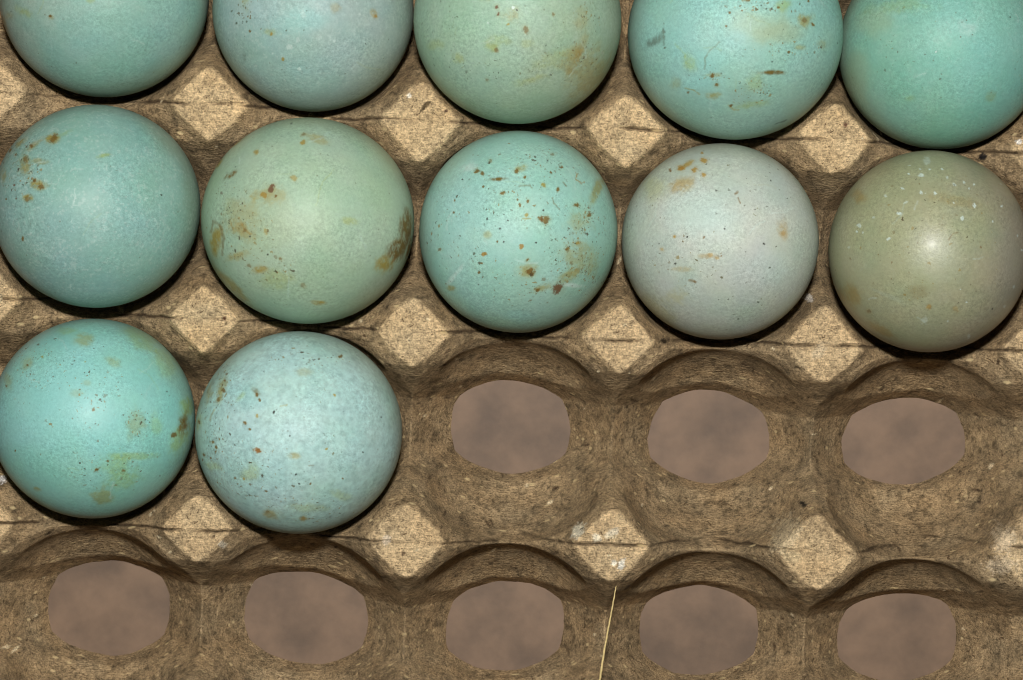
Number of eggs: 12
